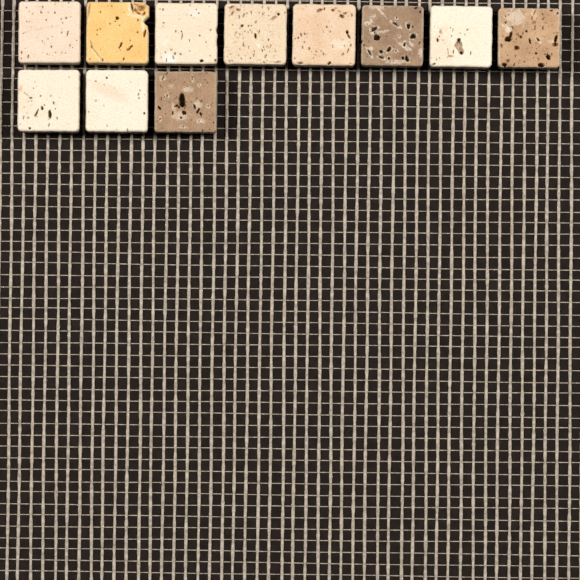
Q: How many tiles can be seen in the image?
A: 11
